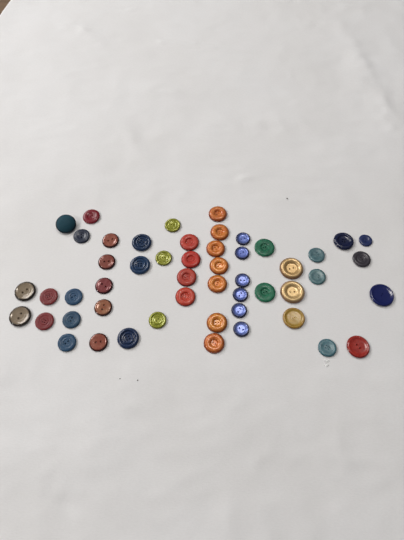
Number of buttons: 51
